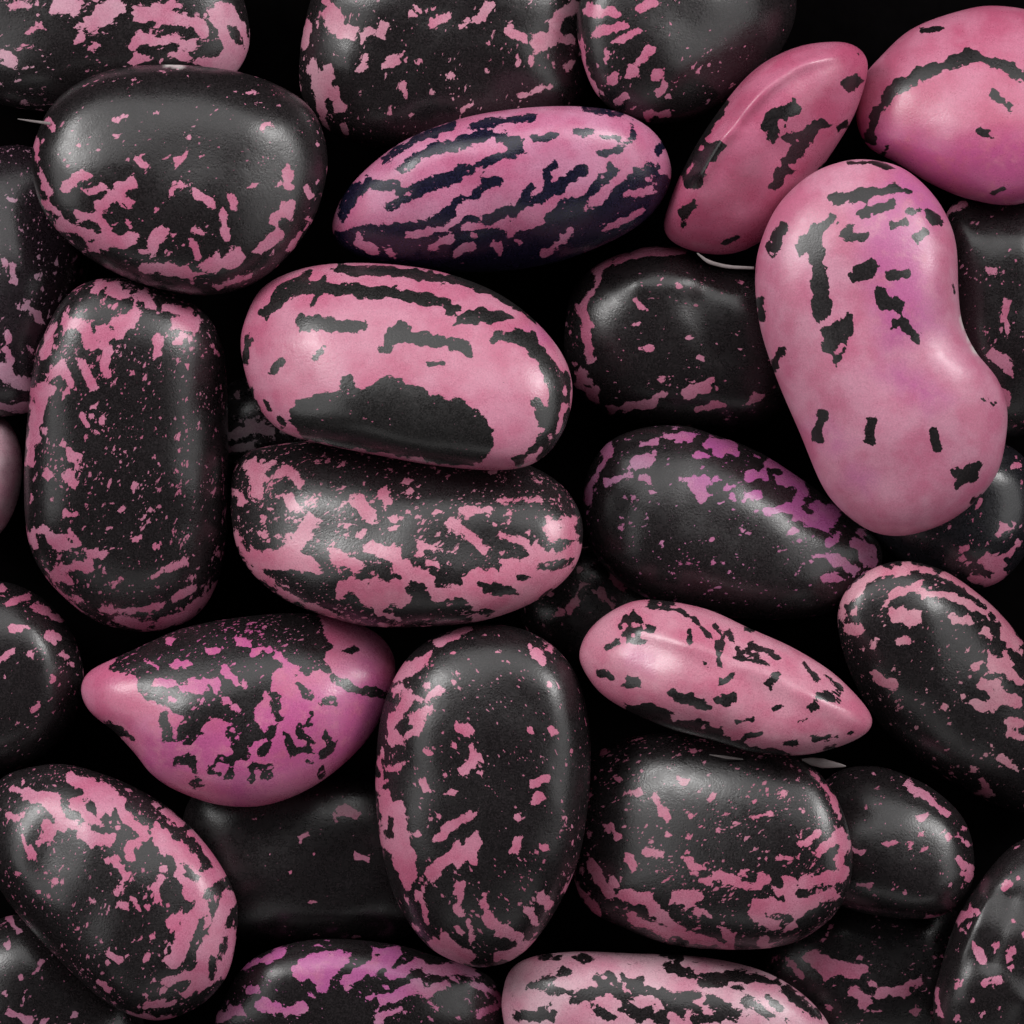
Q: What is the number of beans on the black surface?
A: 33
